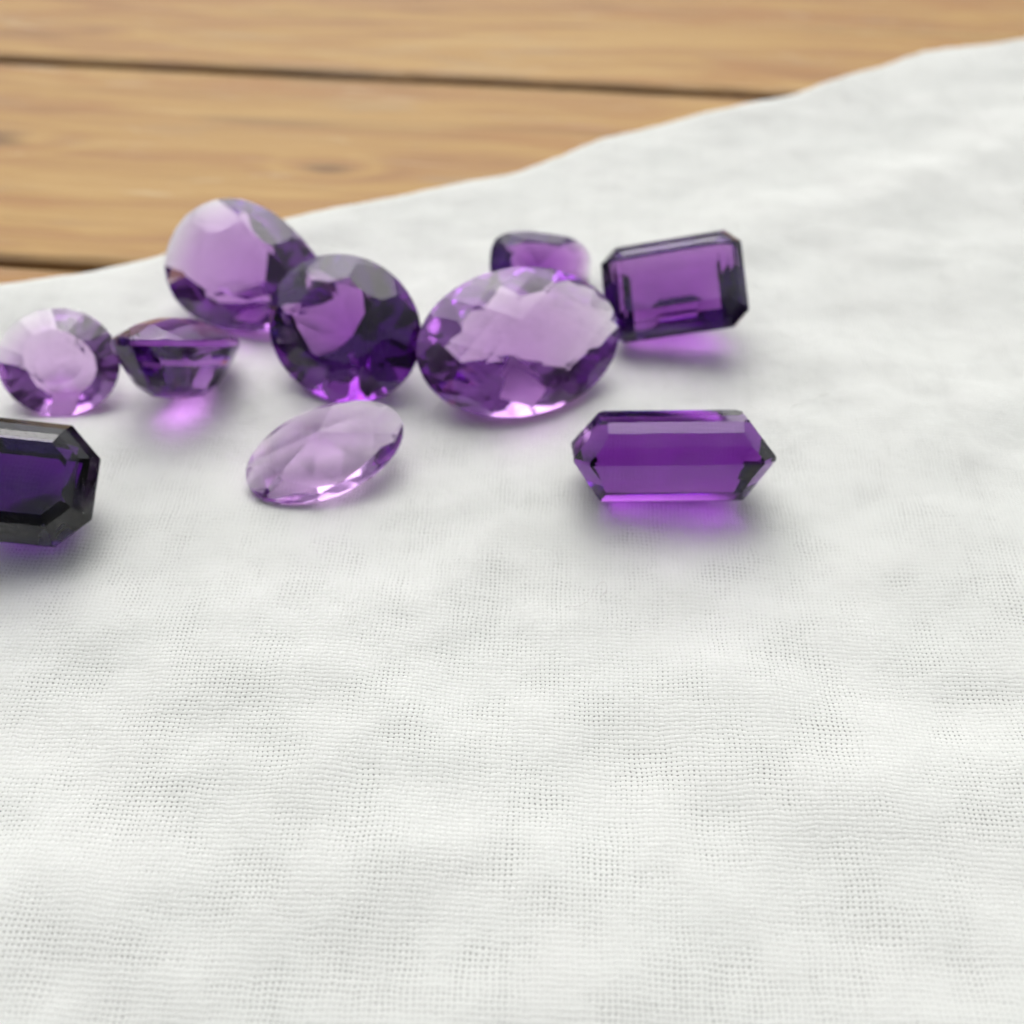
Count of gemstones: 10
